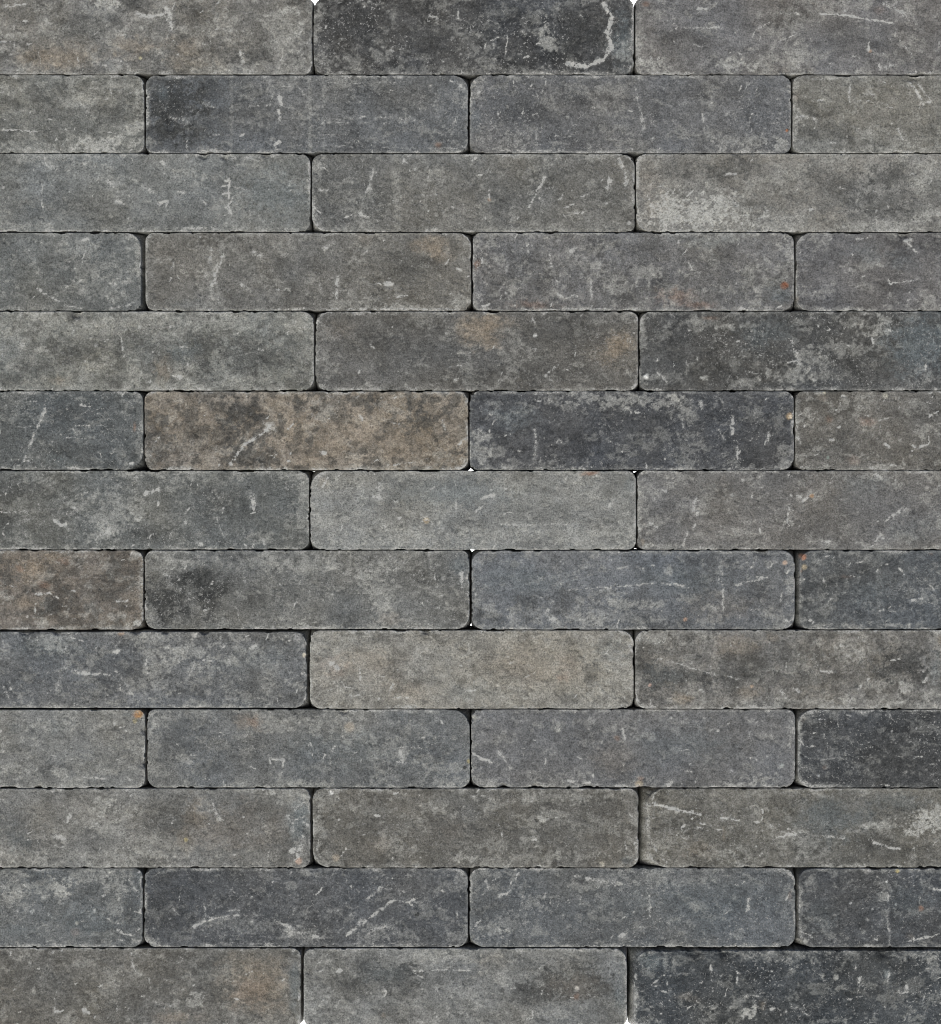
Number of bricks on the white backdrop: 45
